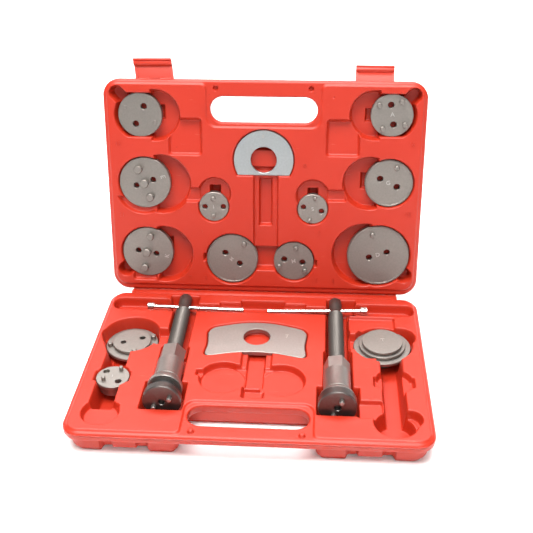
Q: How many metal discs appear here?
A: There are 13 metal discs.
